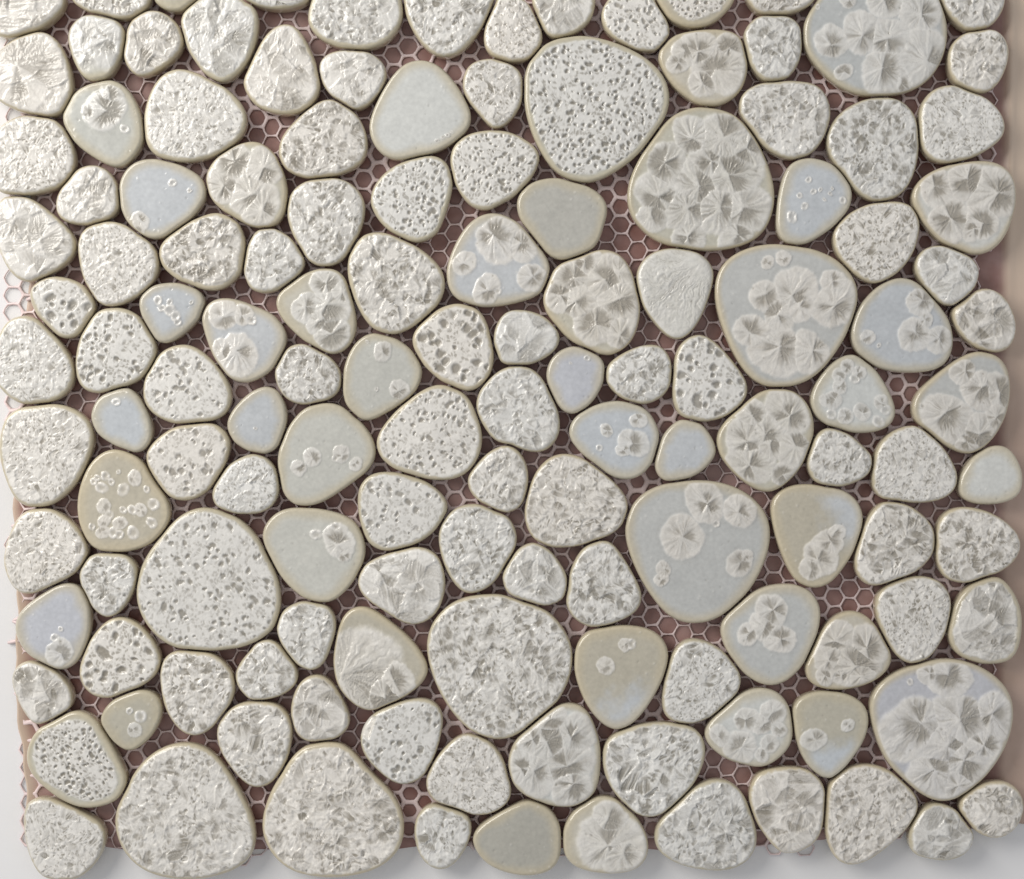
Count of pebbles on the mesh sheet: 137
